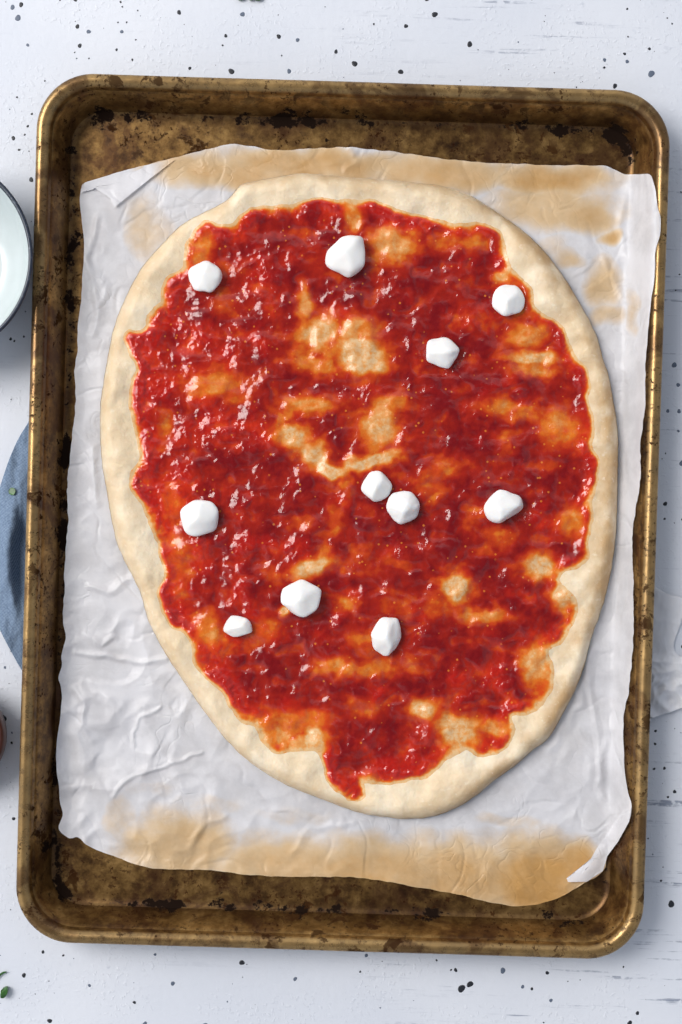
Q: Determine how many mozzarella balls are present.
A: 11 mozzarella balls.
